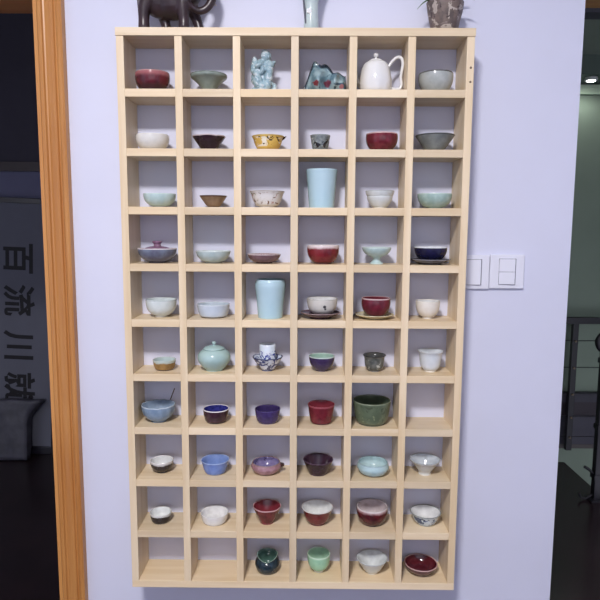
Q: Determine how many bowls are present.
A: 51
